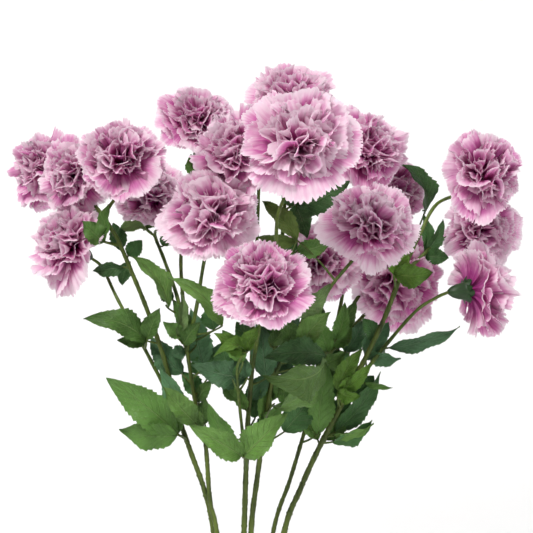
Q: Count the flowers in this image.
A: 19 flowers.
